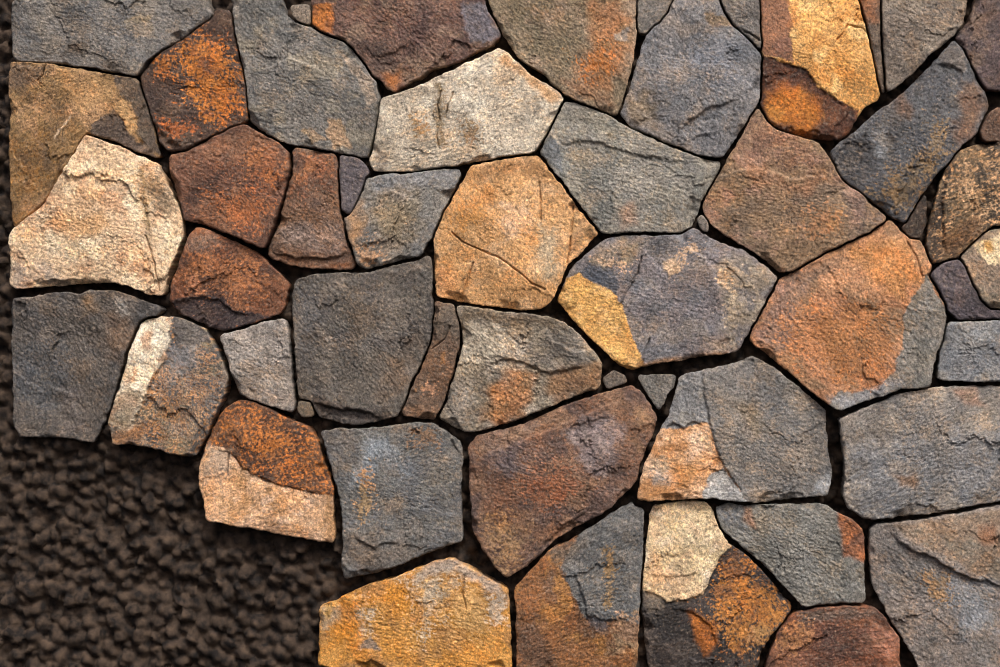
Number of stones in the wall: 54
